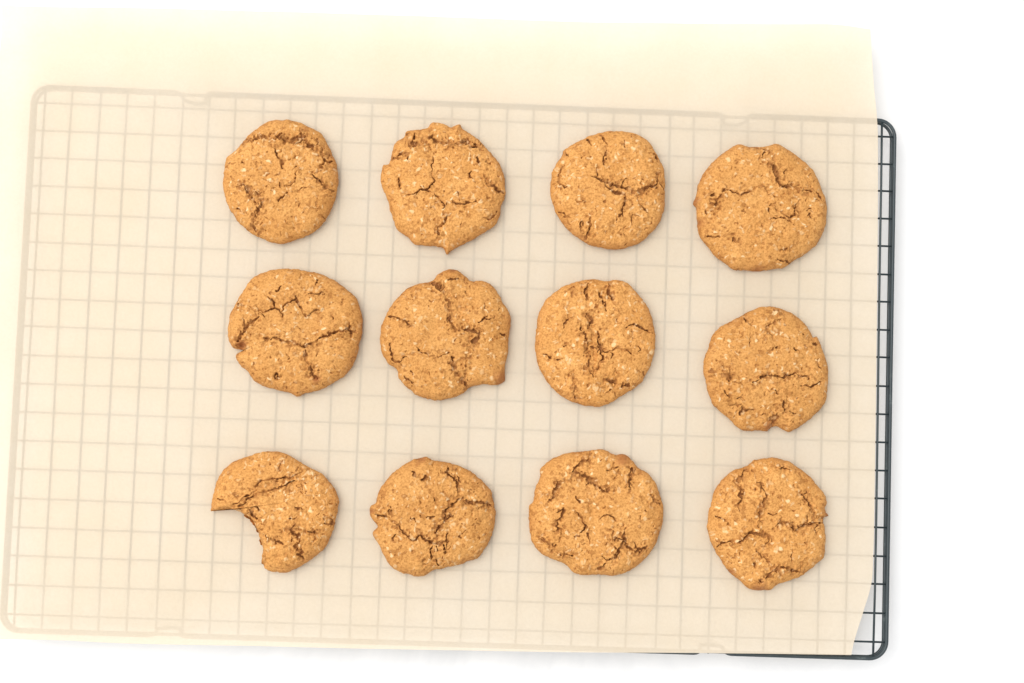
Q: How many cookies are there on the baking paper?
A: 12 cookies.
